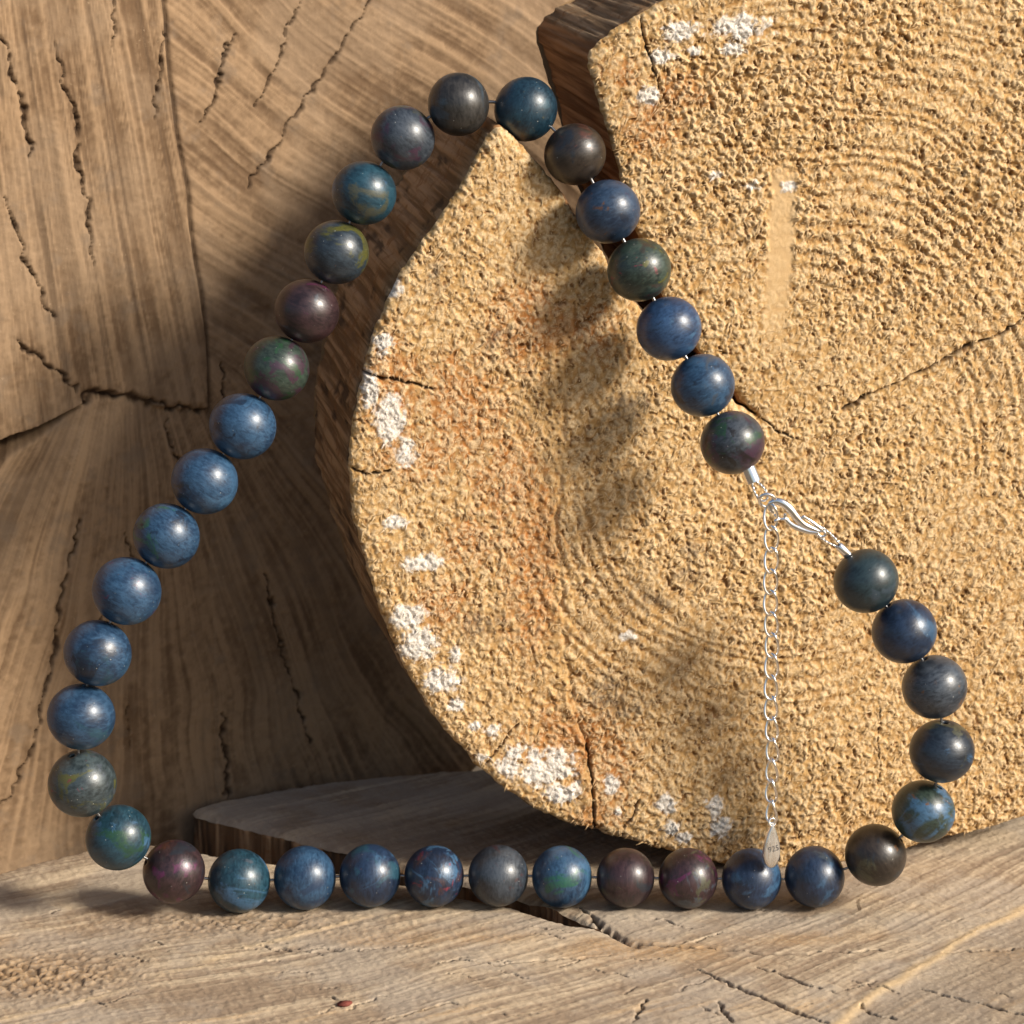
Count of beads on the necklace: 38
